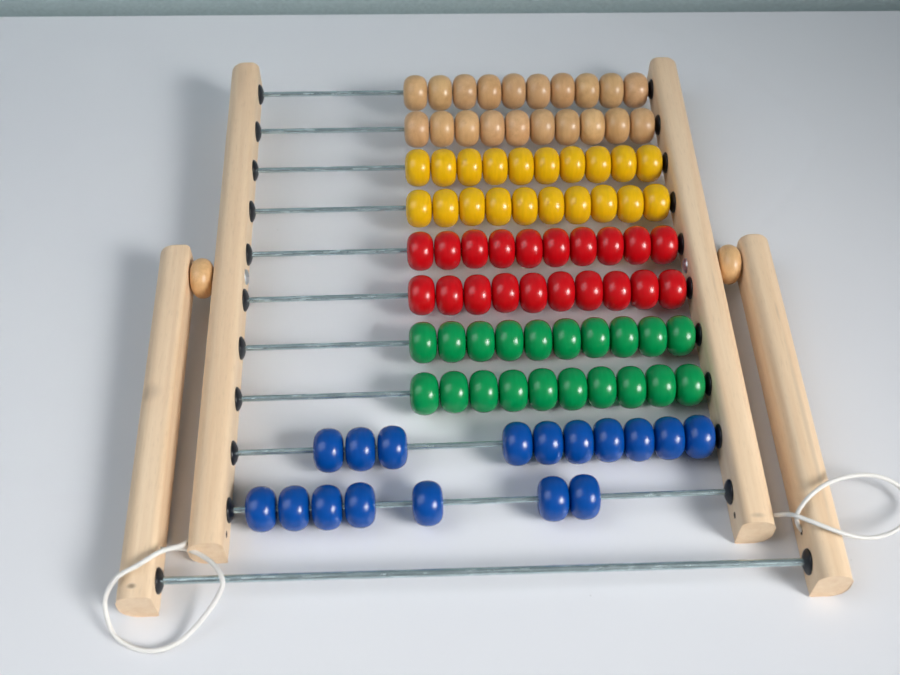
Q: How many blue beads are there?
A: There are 17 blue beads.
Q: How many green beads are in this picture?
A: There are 20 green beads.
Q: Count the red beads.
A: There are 20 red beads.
